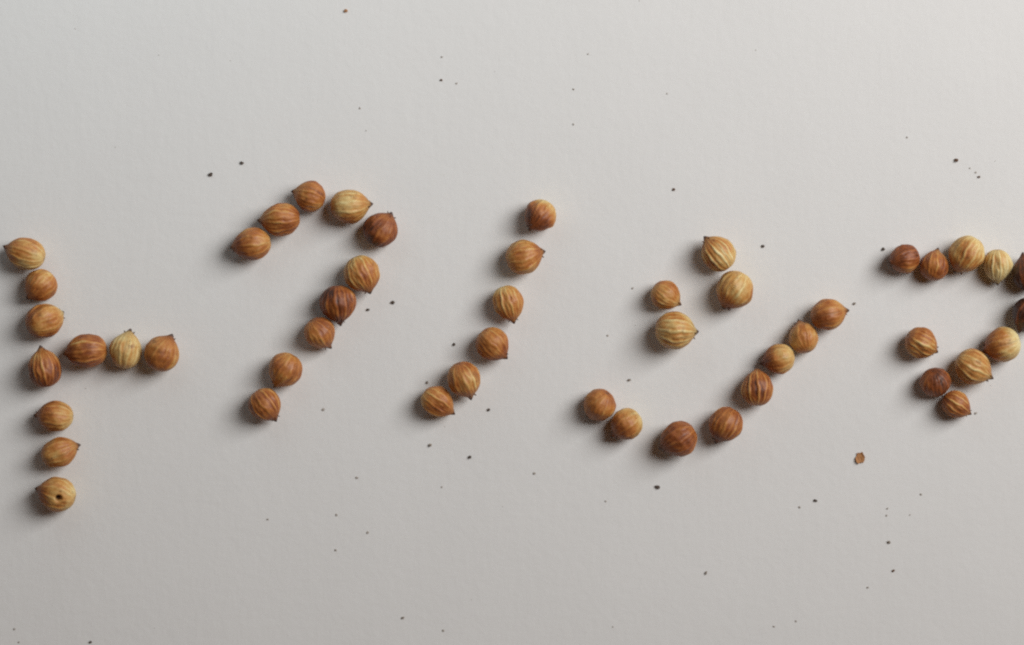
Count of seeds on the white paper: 49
